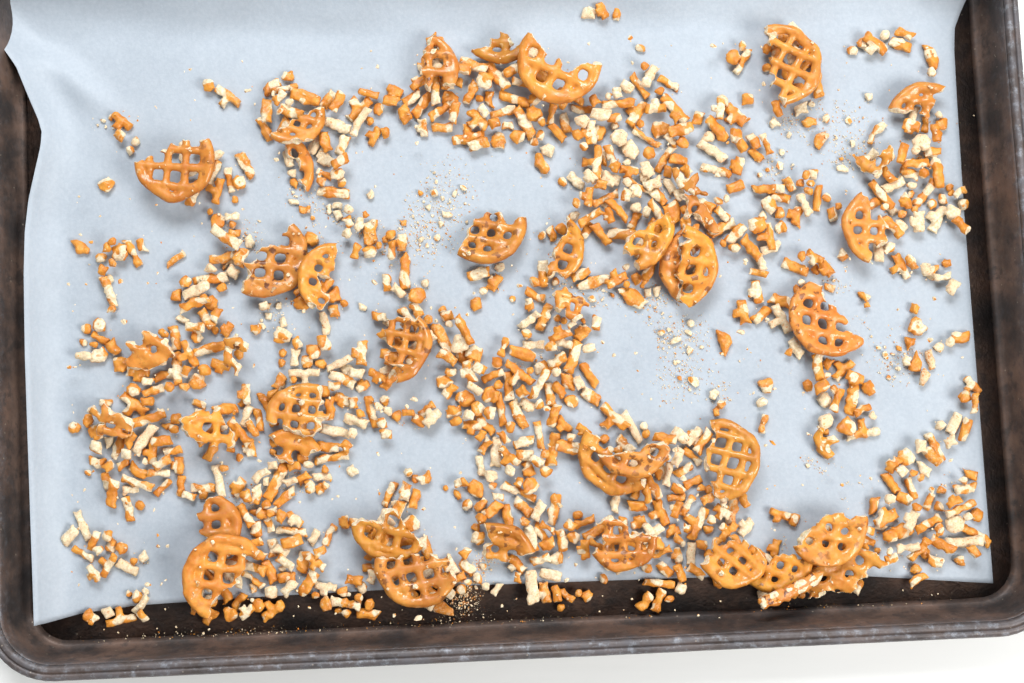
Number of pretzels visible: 43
